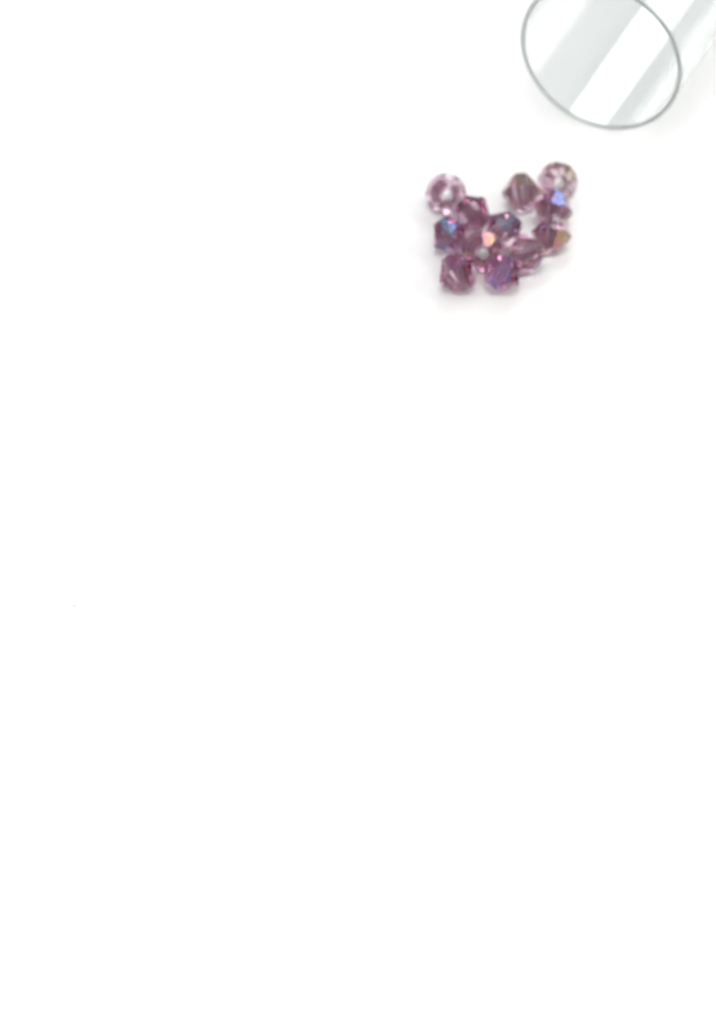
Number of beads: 12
